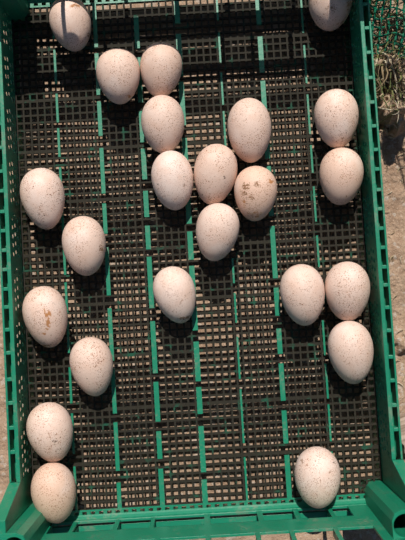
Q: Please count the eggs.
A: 23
